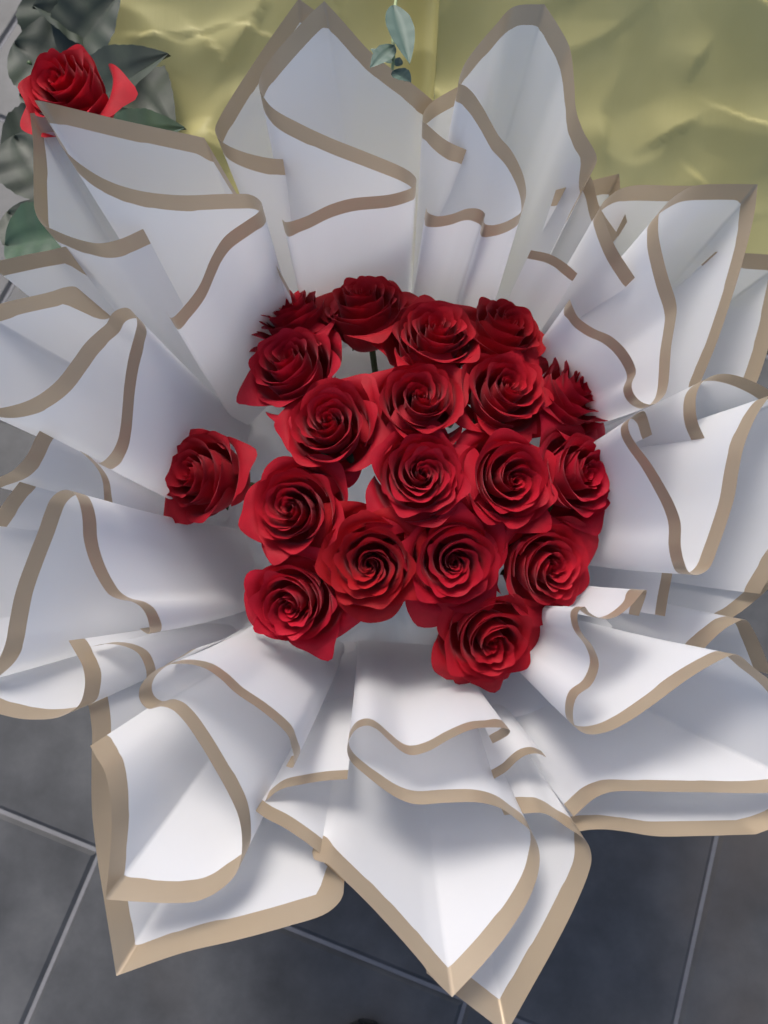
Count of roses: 20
